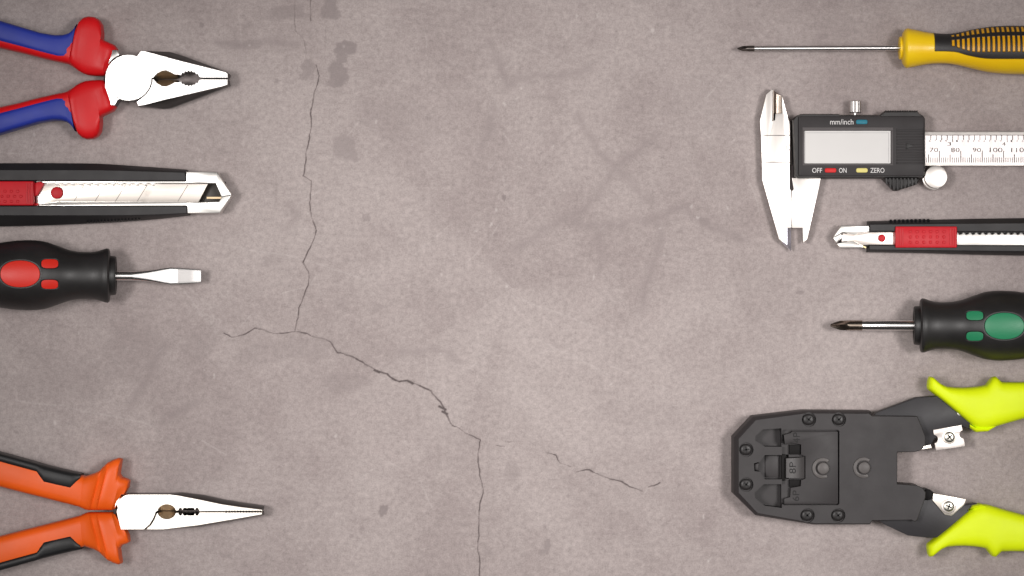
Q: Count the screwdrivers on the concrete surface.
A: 3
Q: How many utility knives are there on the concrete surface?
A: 2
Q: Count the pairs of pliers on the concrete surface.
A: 2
